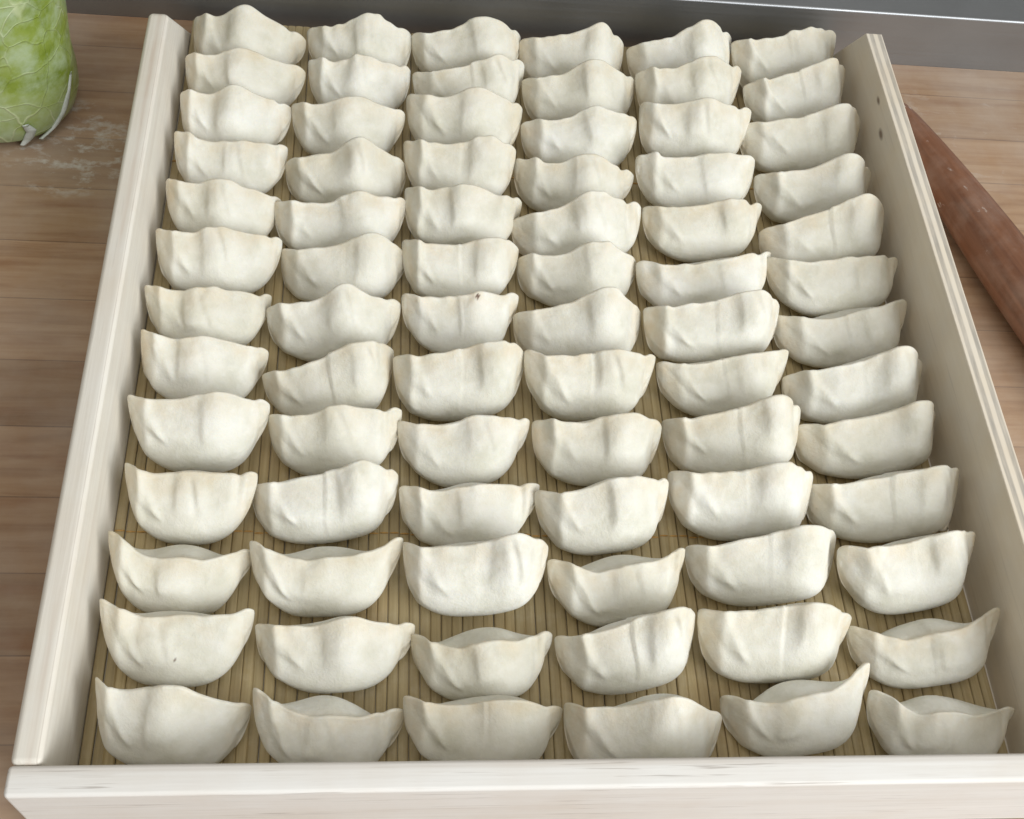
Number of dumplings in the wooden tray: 78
